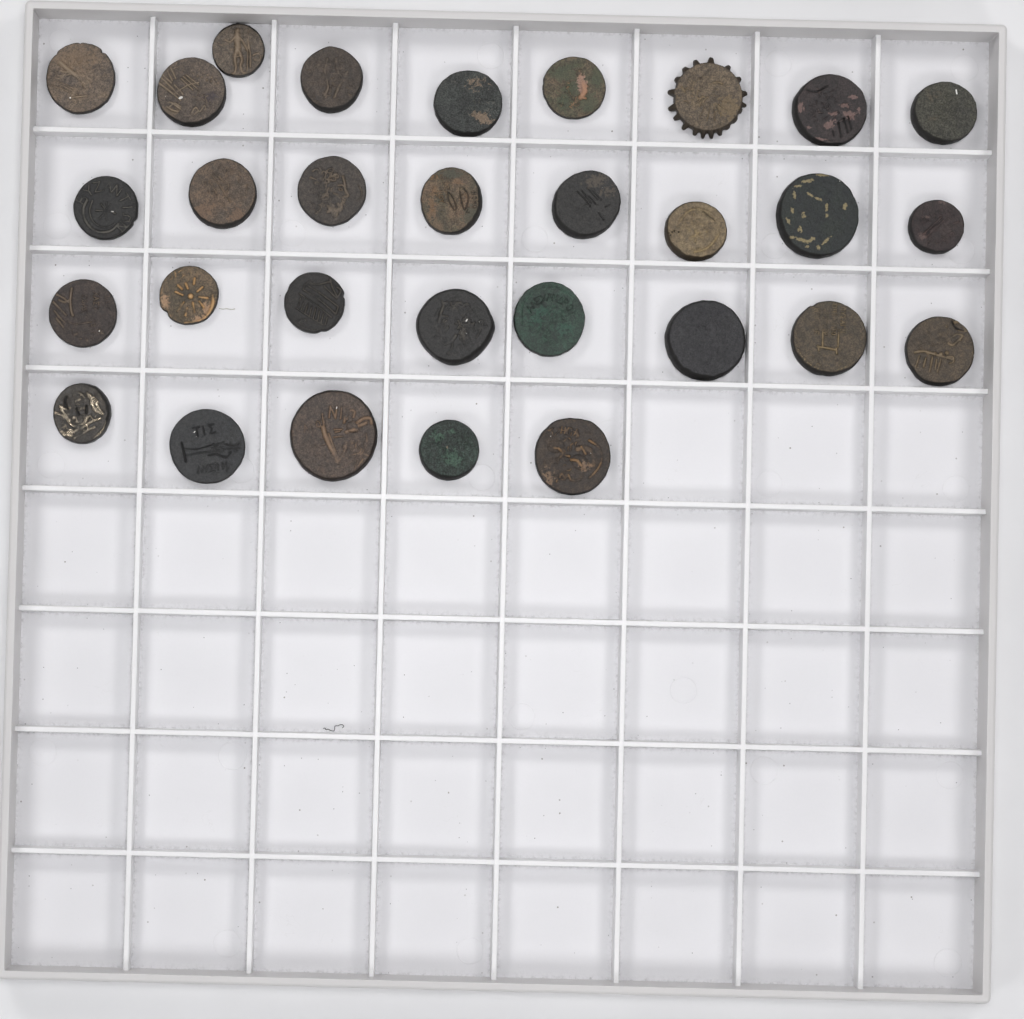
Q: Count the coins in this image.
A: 30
